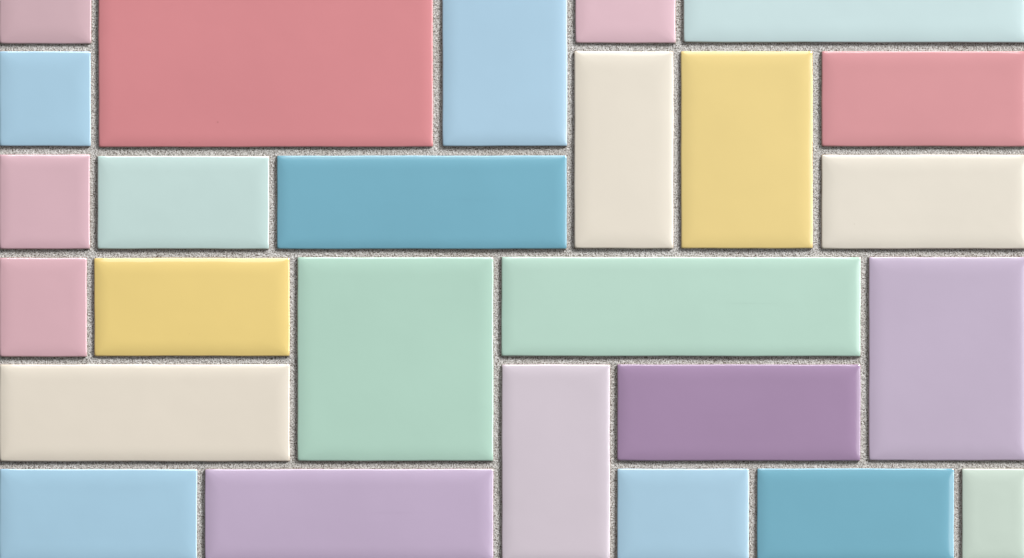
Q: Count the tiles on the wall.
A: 26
